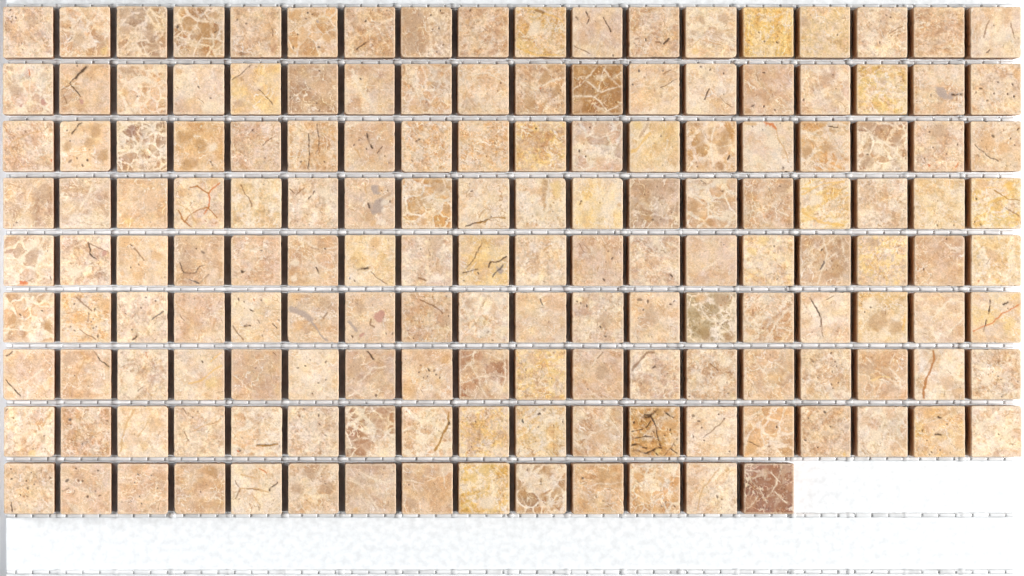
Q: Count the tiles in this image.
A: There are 158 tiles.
